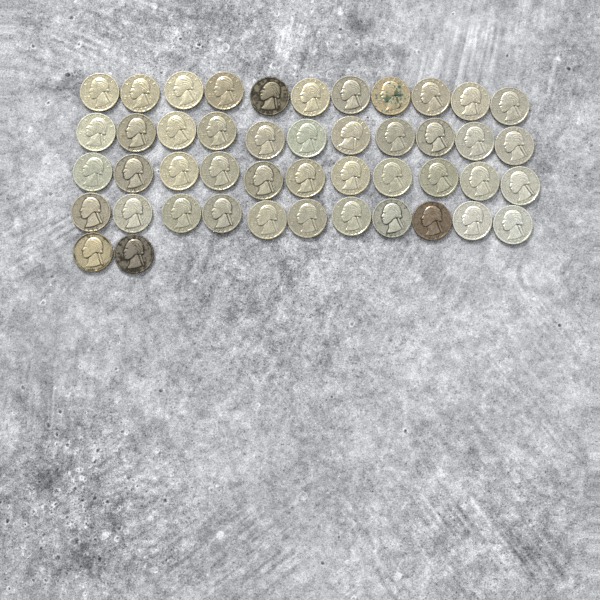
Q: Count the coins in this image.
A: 46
